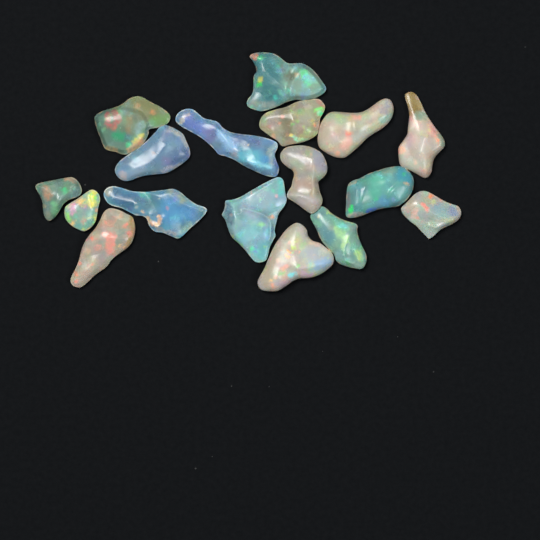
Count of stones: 17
